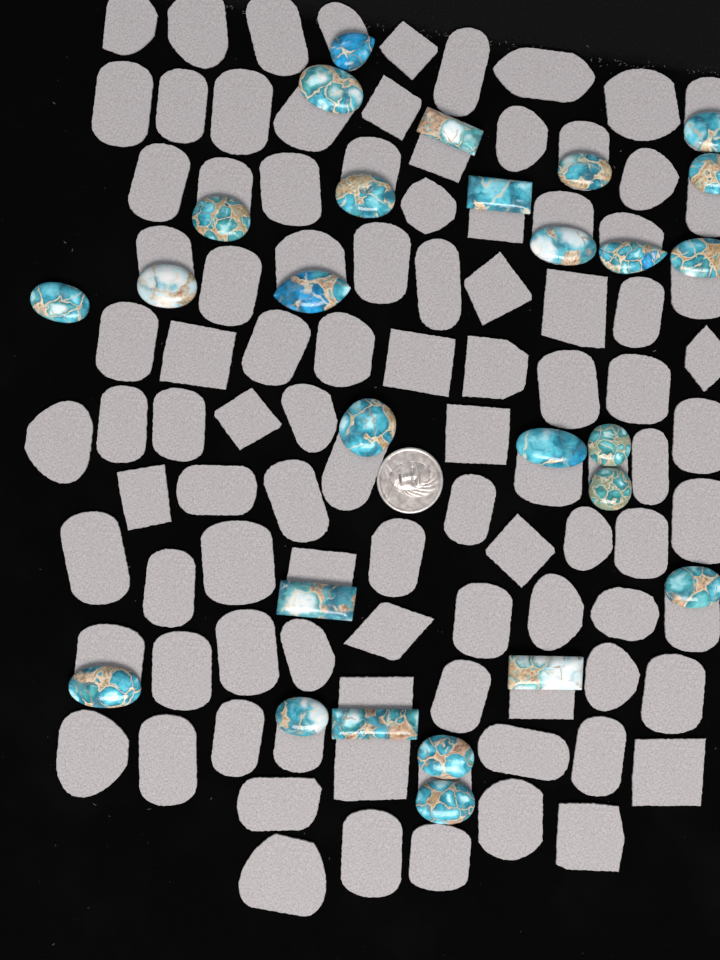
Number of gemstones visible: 27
